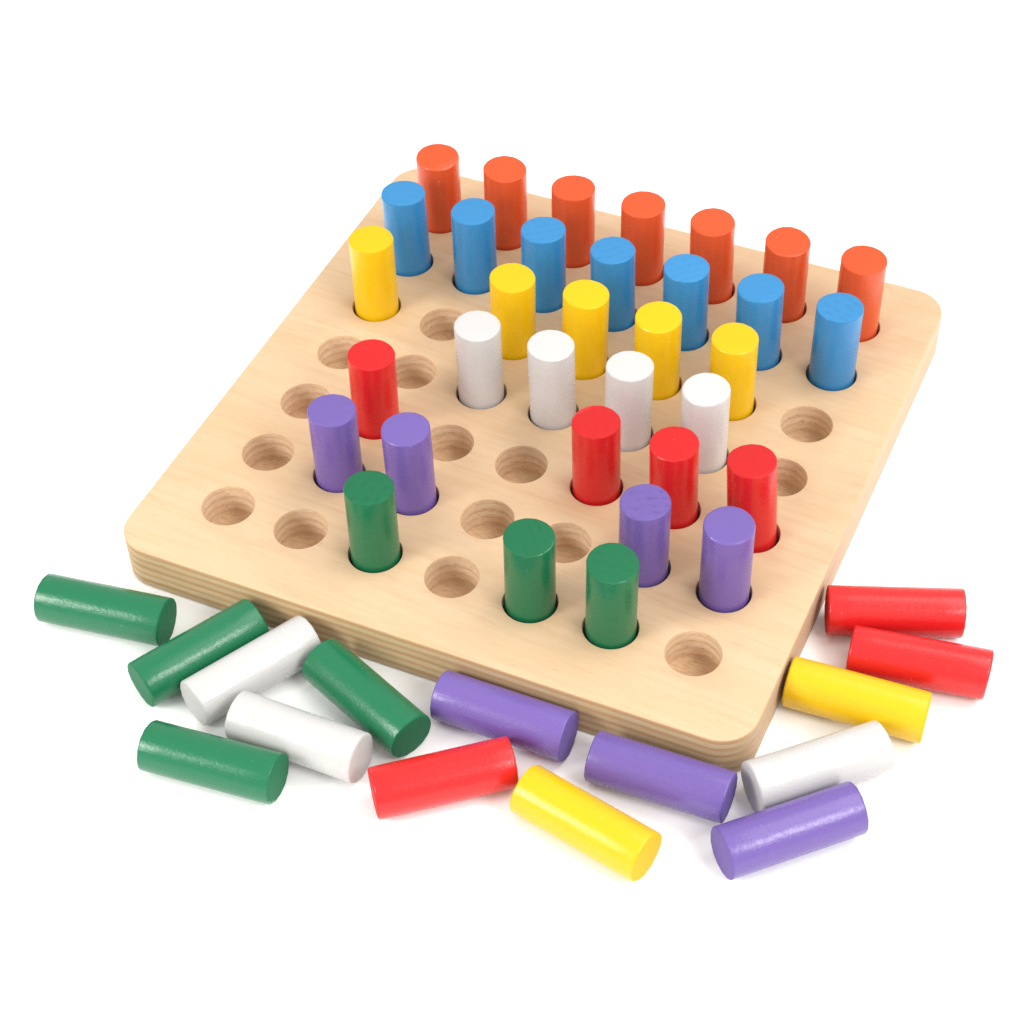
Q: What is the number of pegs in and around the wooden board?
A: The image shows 49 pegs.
